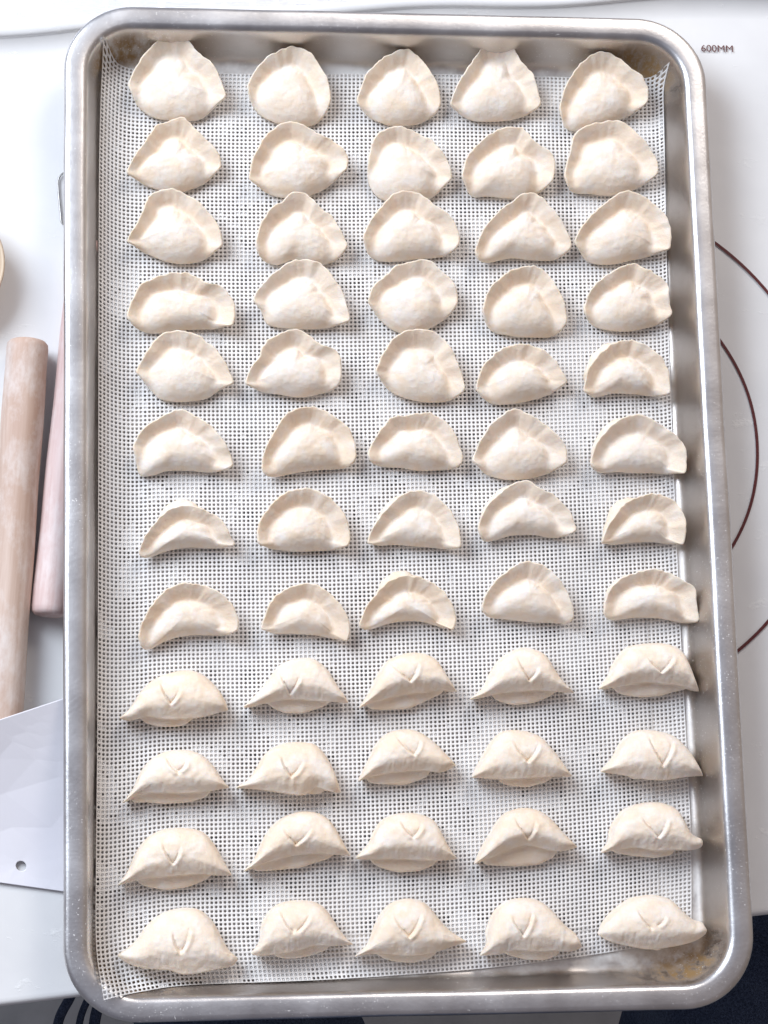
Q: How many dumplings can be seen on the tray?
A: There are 60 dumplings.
